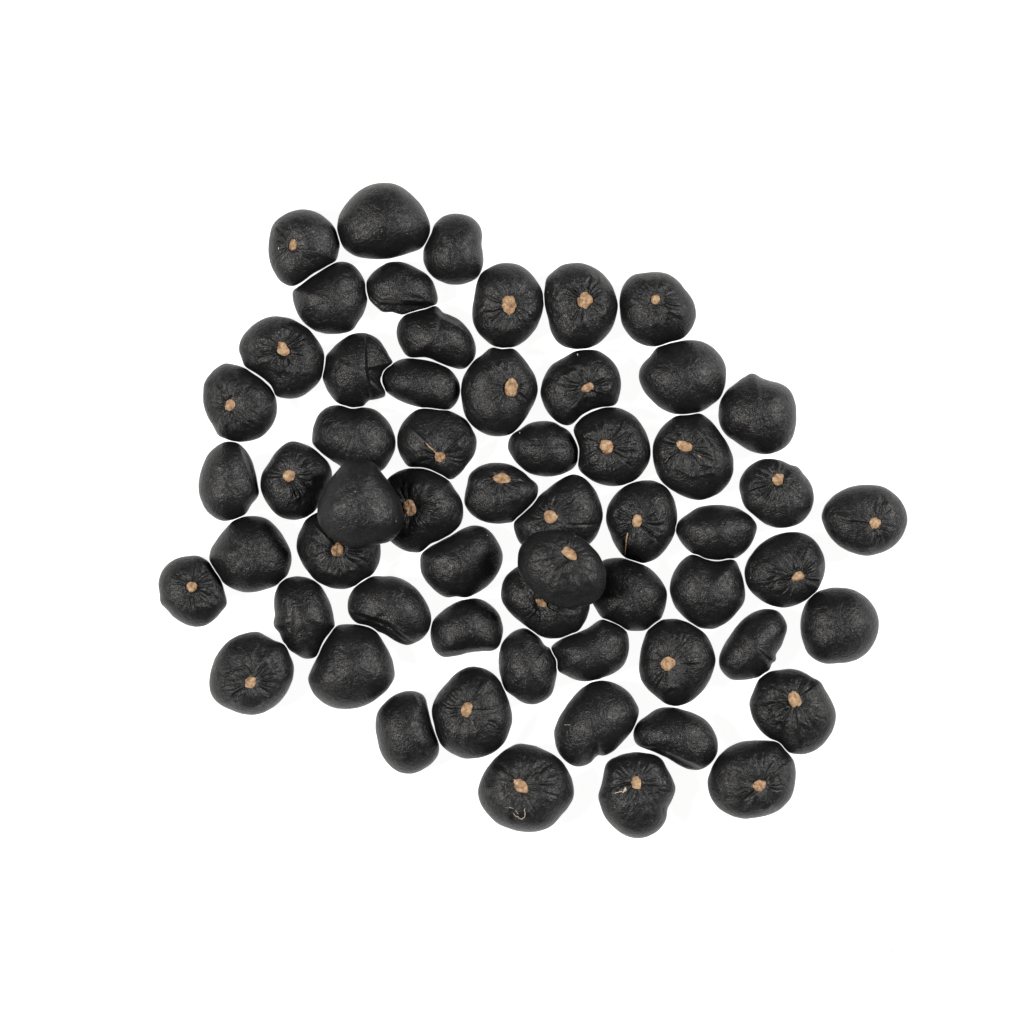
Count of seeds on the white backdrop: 59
